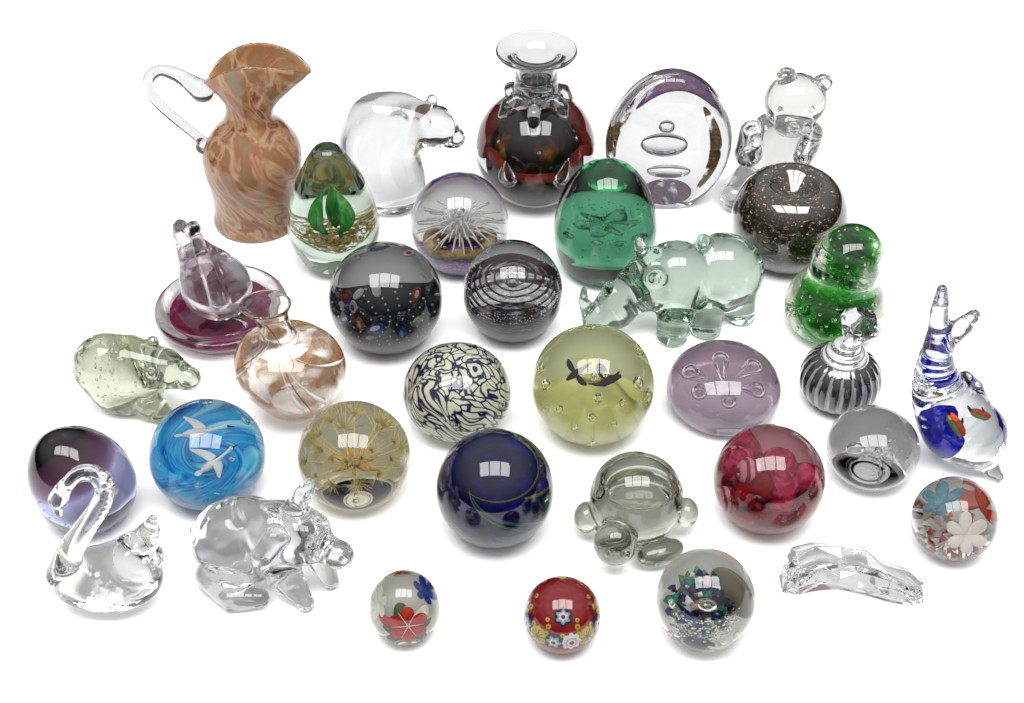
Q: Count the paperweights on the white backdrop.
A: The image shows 21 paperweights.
